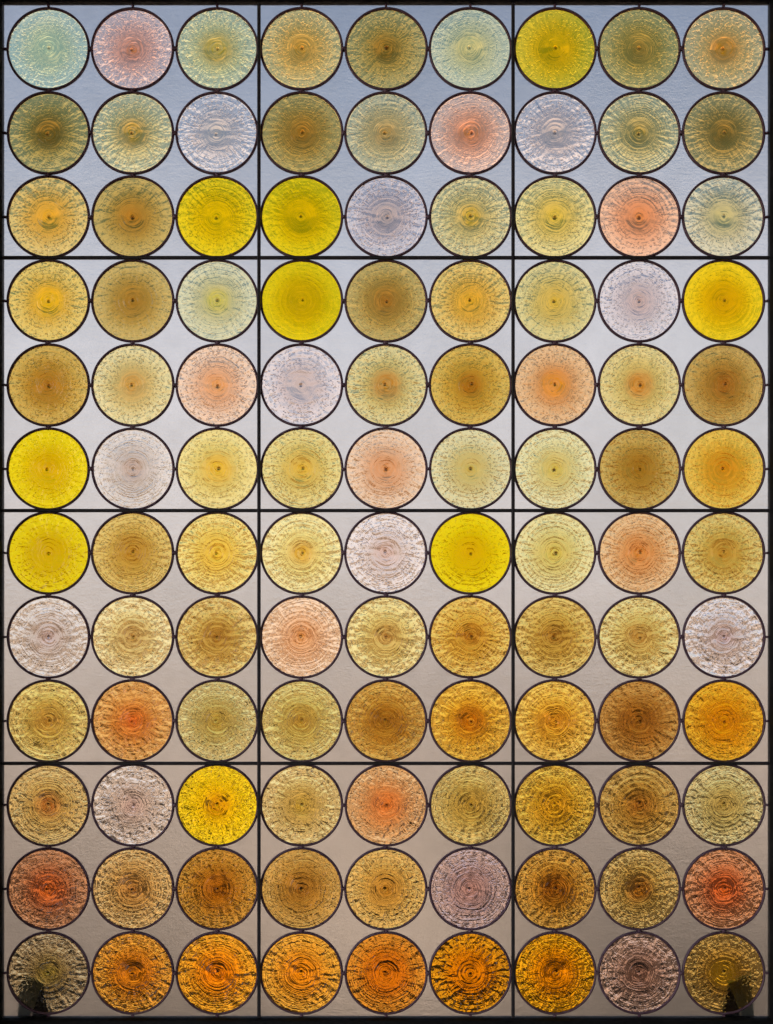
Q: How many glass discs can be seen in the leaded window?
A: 108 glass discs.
